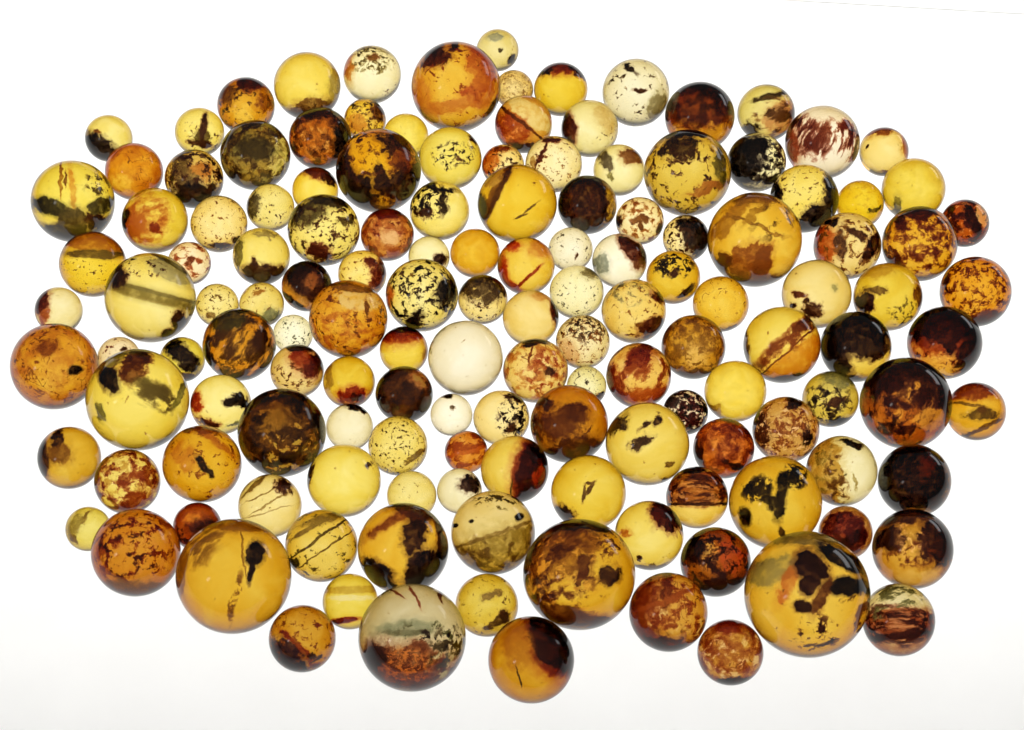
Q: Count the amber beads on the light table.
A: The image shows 142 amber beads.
